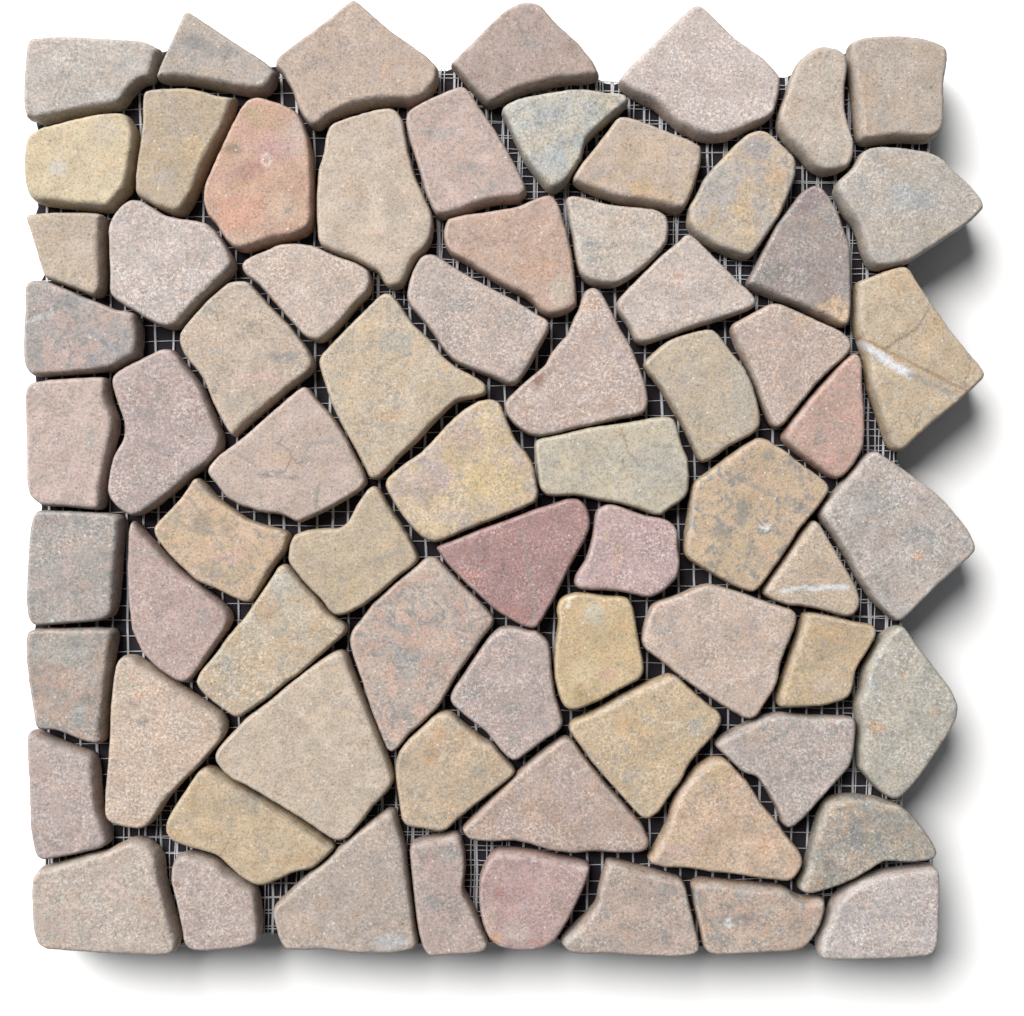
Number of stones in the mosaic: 72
